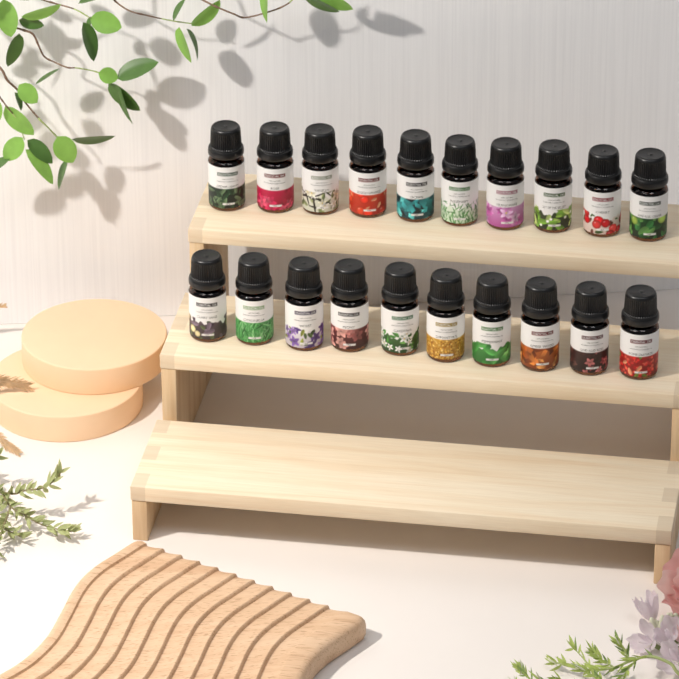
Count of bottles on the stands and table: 20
